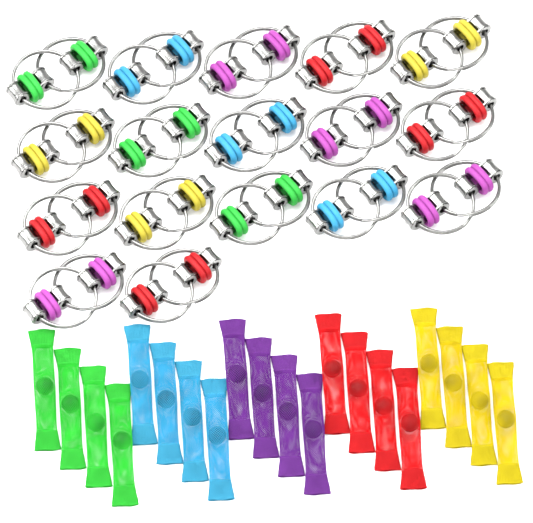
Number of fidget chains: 17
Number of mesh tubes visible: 20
